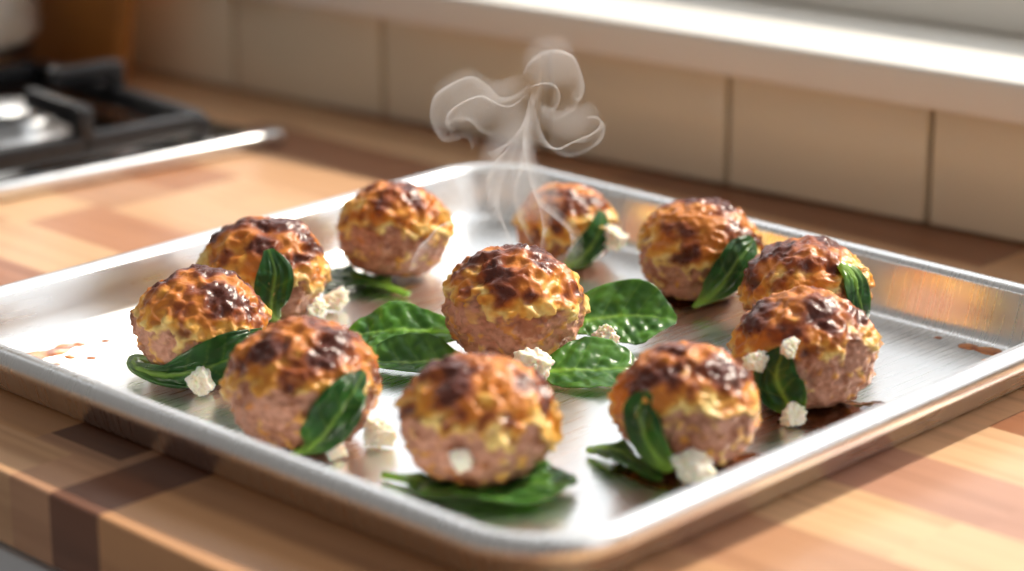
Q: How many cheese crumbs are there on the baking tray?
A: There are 13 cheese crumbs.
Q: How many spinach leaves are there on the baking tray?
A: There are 15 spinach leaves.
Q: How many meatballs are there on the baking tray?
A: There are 11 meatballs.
